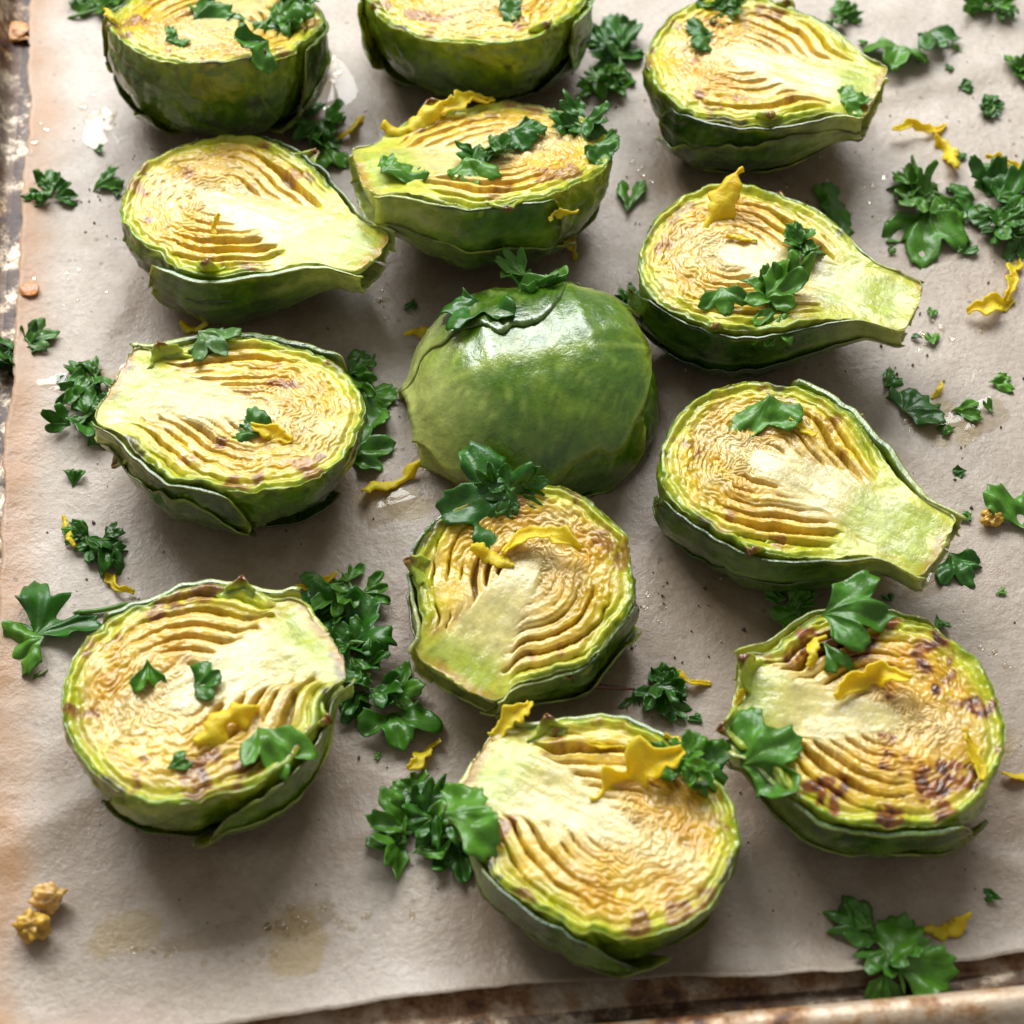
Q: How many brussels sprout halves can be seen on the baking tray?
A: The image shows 13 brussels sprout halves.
